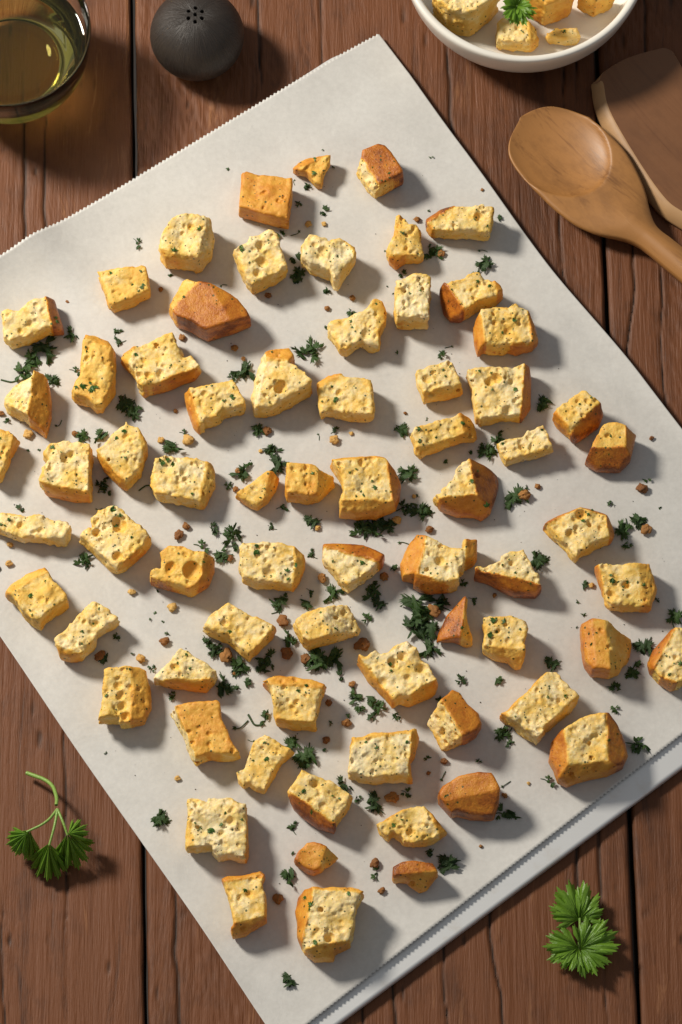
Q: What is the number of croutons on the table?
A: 75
